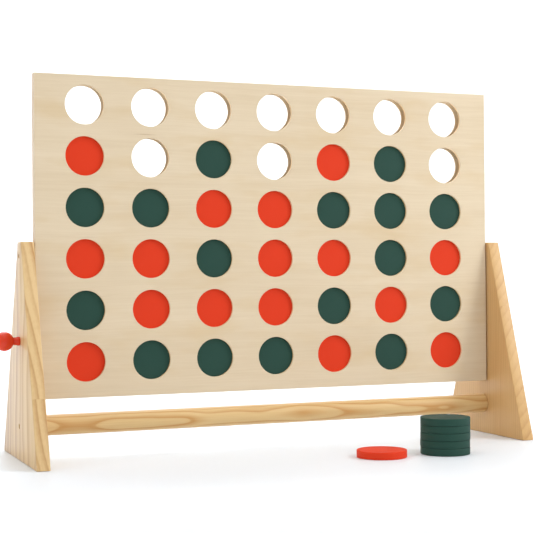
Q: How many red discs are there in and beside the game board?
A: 17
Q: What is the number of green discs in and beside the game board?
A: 21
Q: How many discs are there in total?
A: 38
